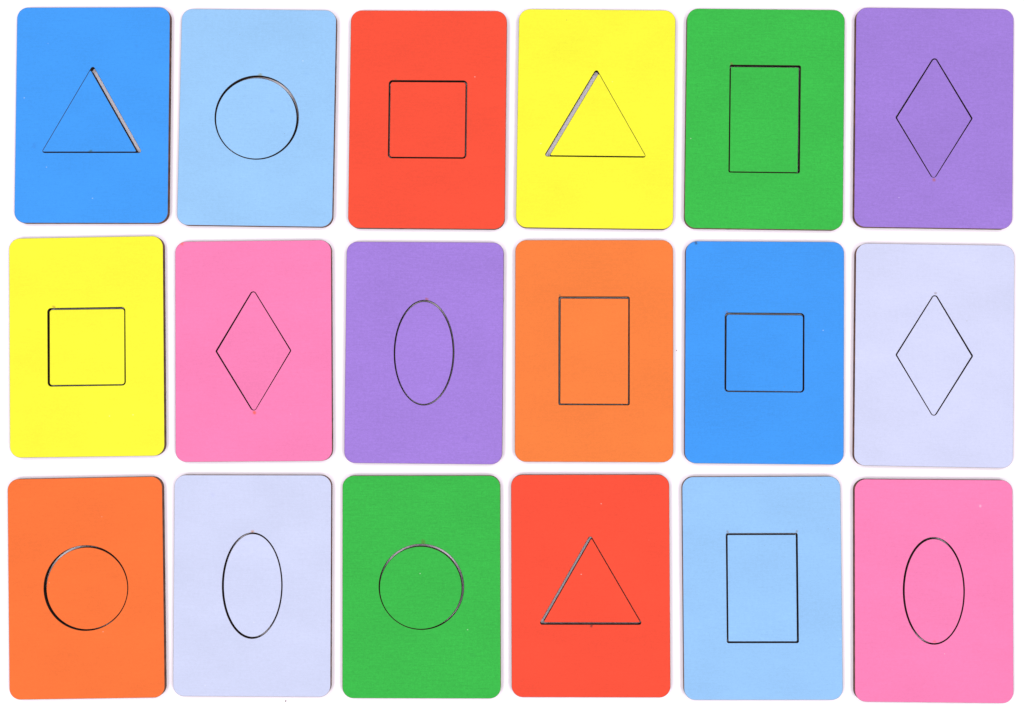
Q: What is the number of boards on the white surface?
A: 18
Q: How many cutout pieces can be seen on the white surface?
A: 18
